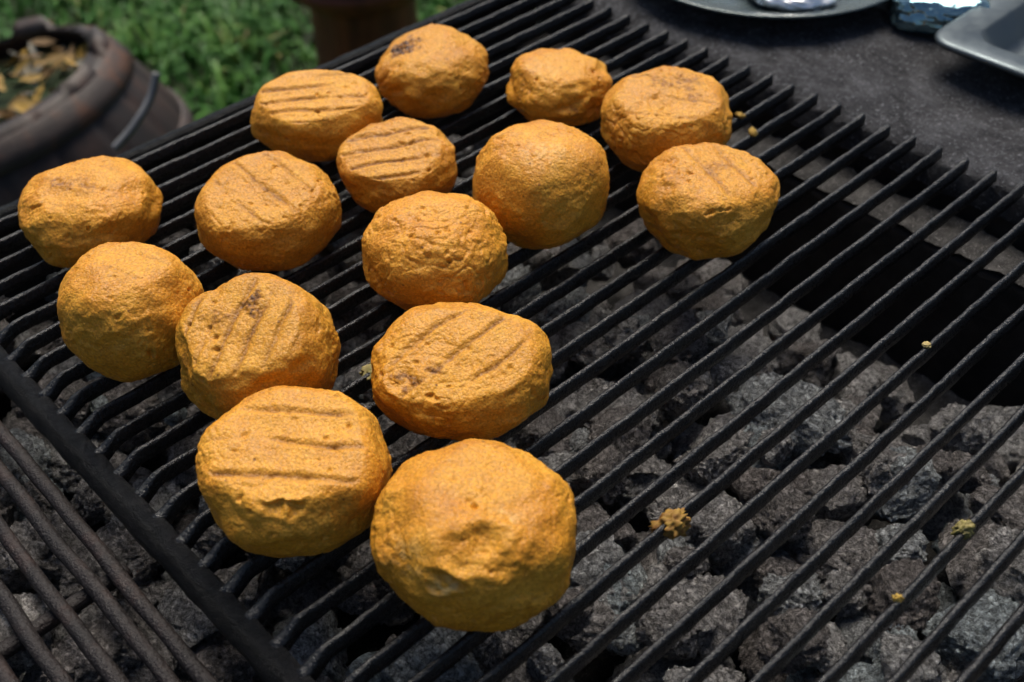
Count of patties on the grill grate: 15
